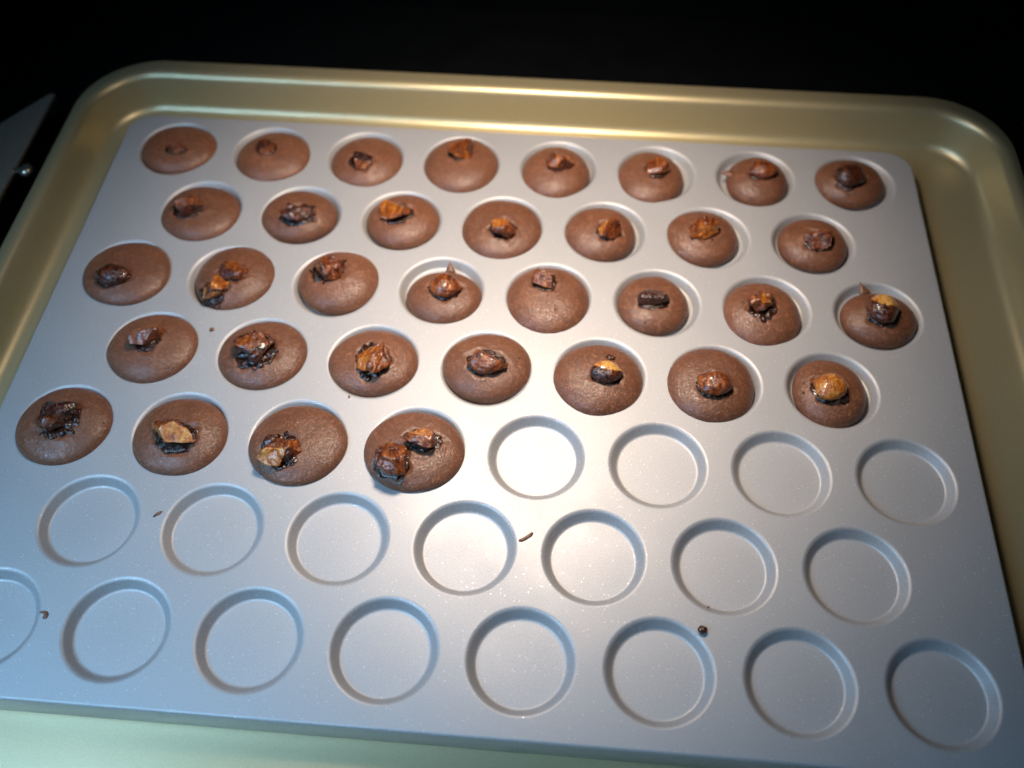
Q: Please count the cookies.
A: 34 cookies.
